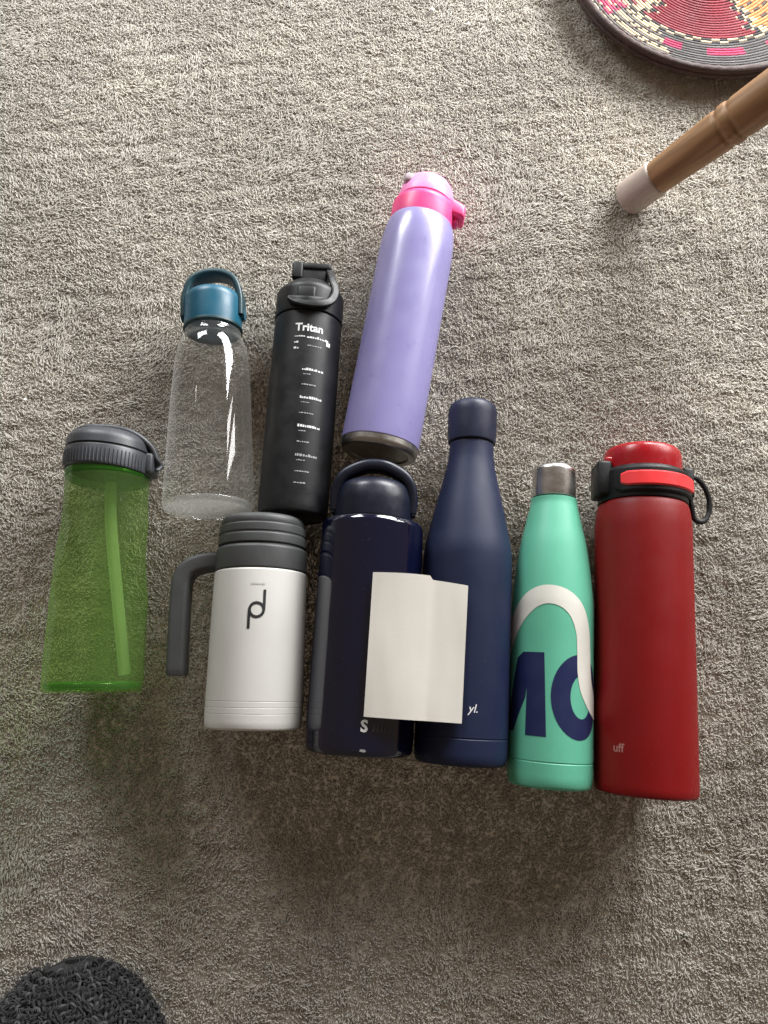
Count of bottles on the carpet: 9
